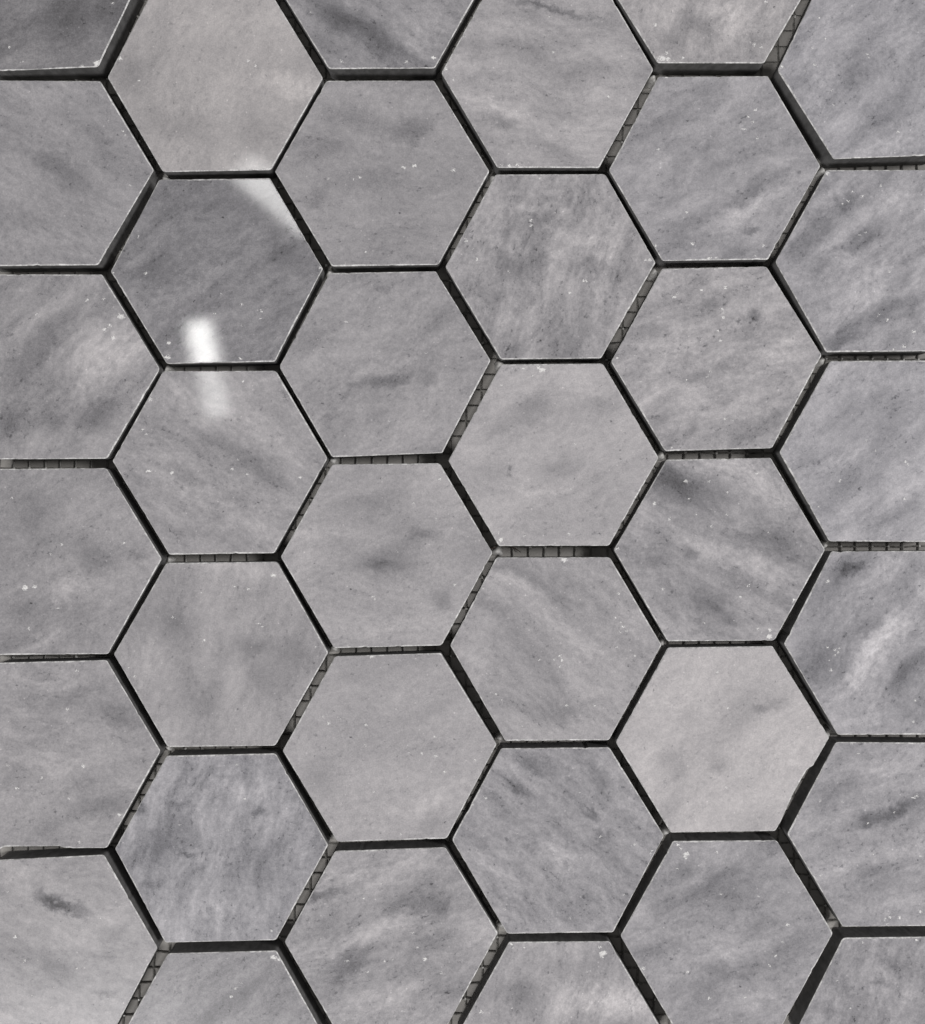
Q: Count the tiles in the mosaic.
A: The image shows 36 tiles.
